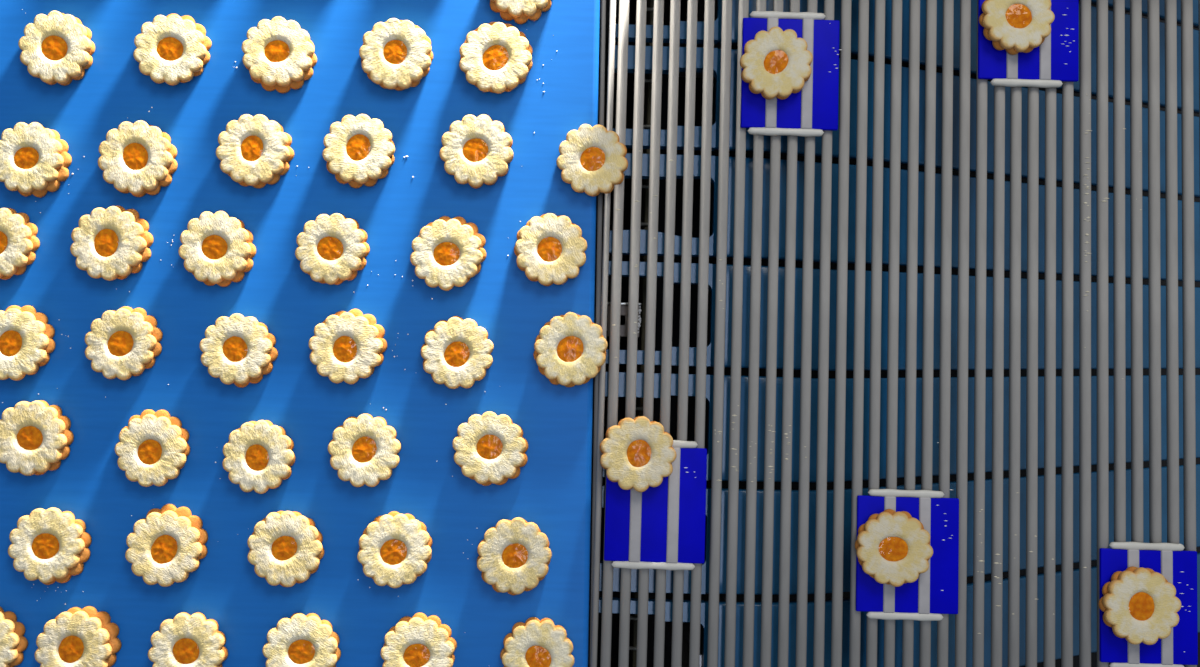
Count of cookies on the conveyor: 45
